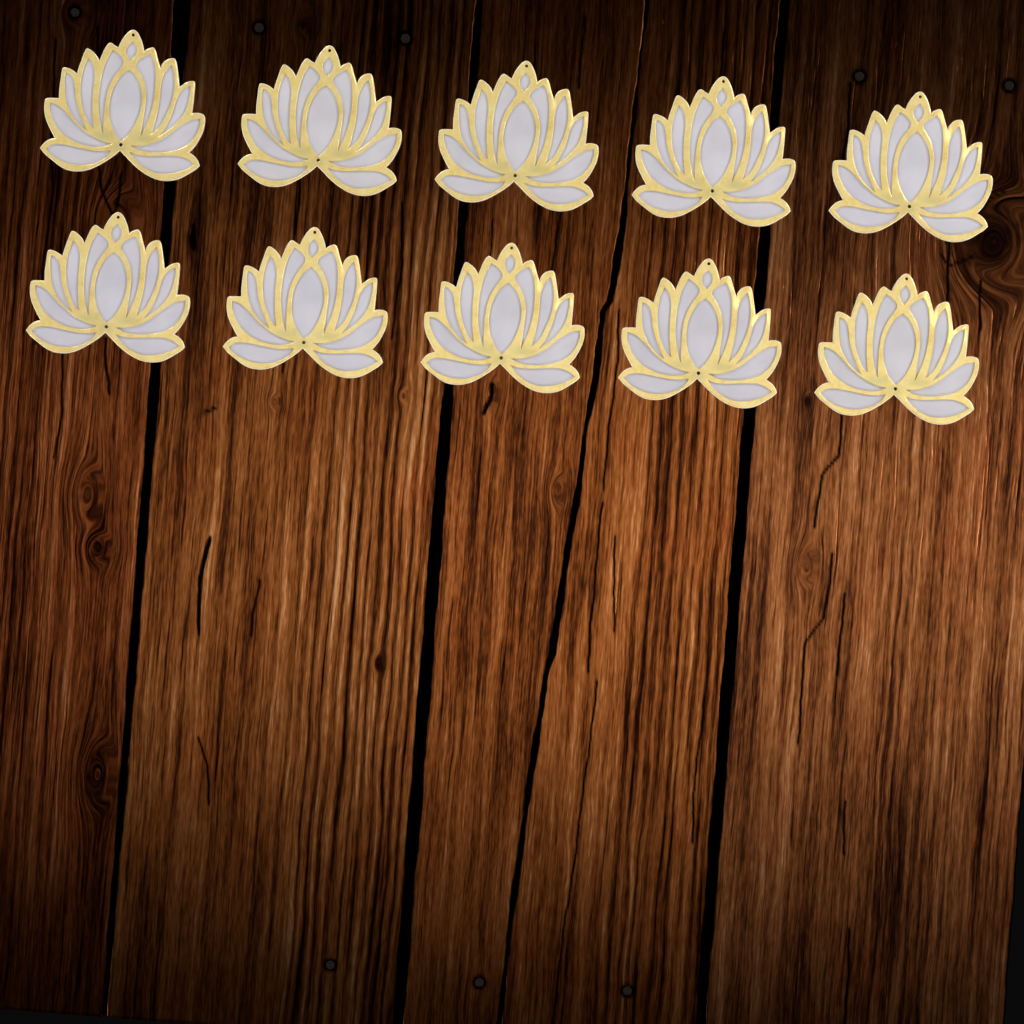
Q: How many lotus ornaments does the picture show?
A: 10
